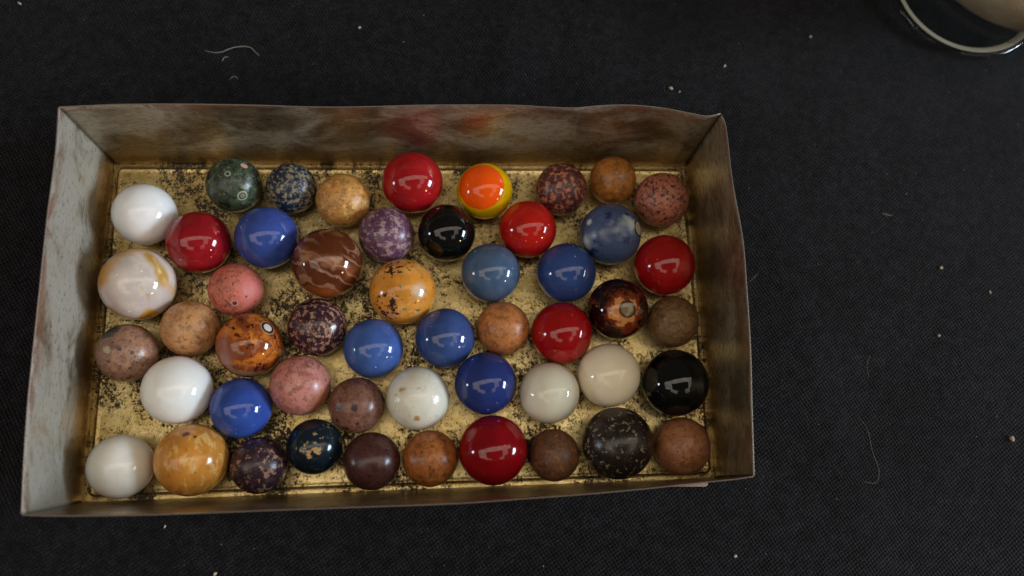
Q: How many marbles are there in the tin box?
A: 51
